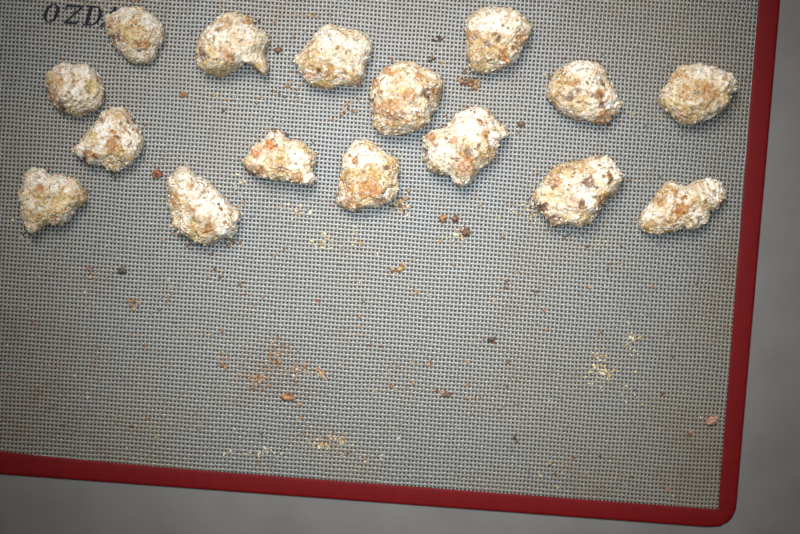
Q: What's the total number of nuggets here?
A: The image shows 16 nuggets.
